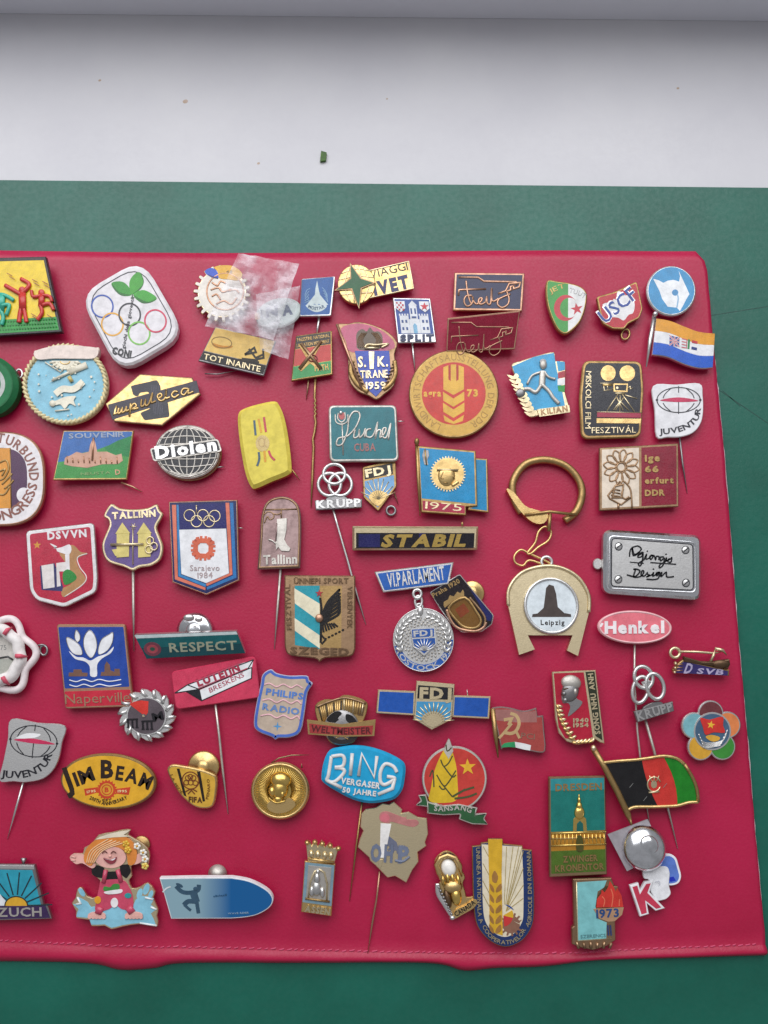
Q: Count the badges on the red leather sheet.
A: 72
